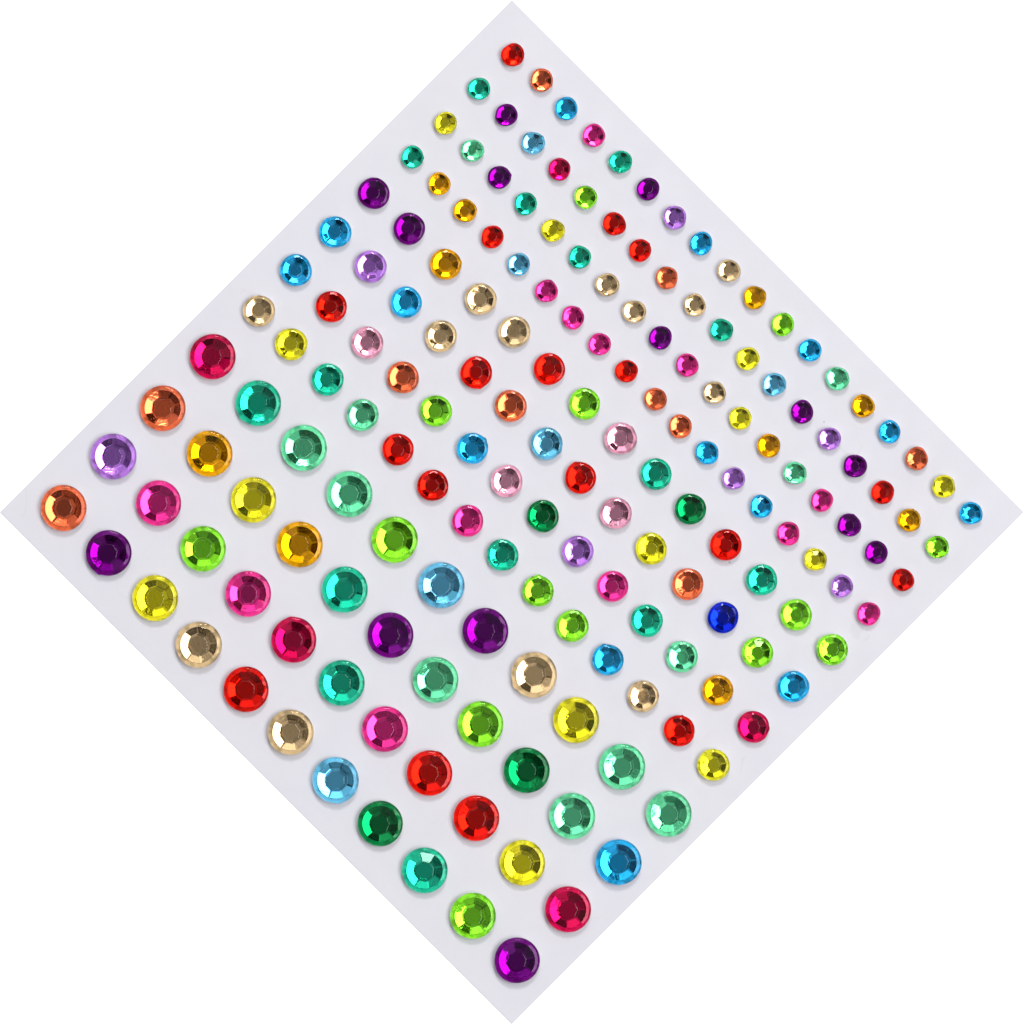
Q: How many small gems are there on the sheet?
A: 72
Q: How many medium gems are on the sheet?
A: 56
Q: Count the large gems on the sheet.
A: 44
